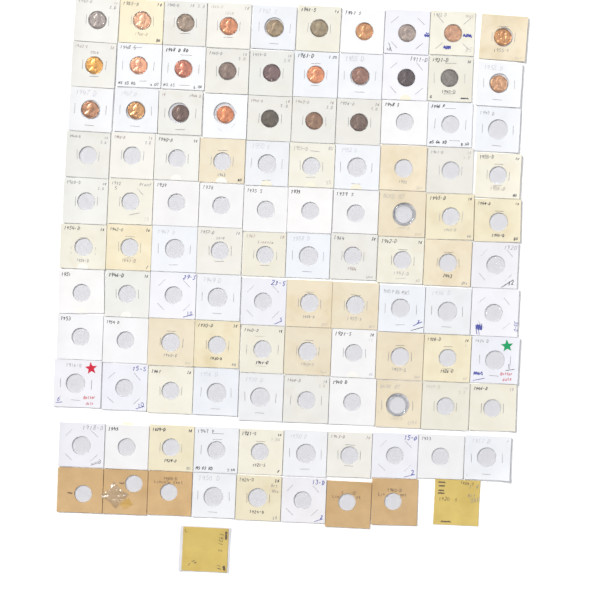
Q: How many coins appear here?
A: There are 27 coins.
